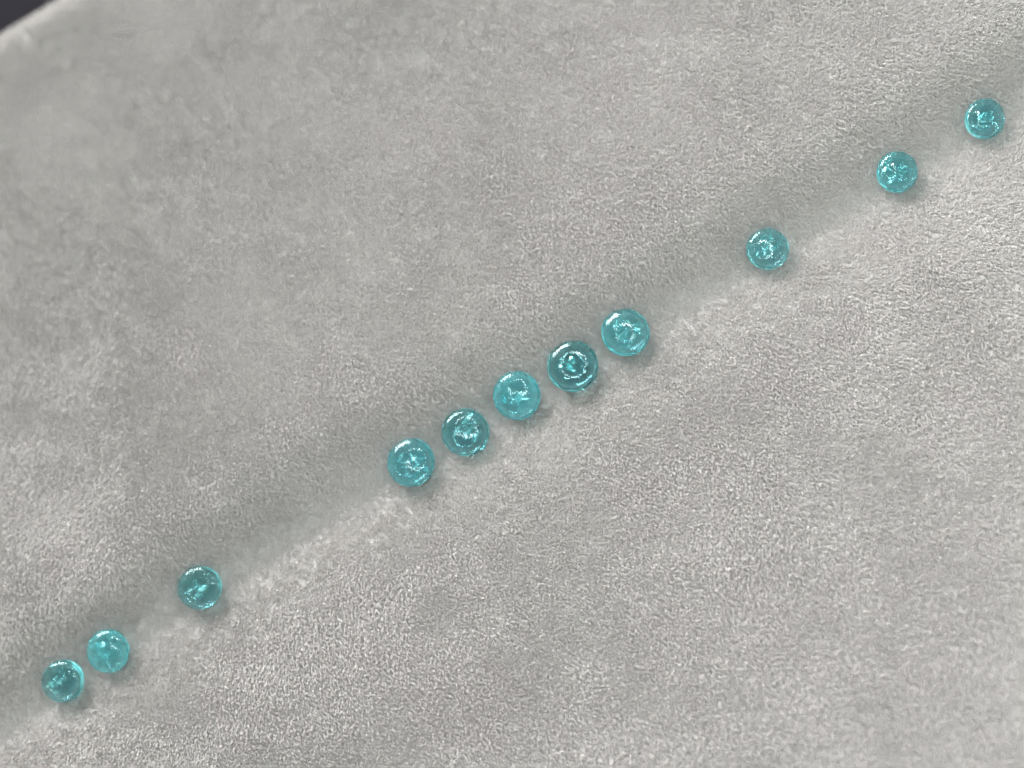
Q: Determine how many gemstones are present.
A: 11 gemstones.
